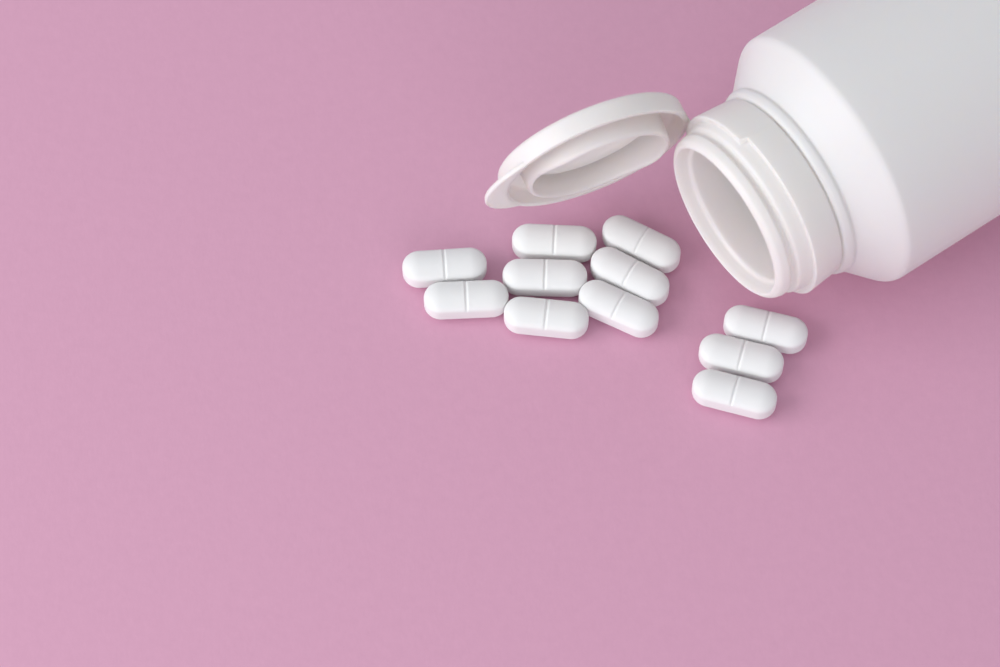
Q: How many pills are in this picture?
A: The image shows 11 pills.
